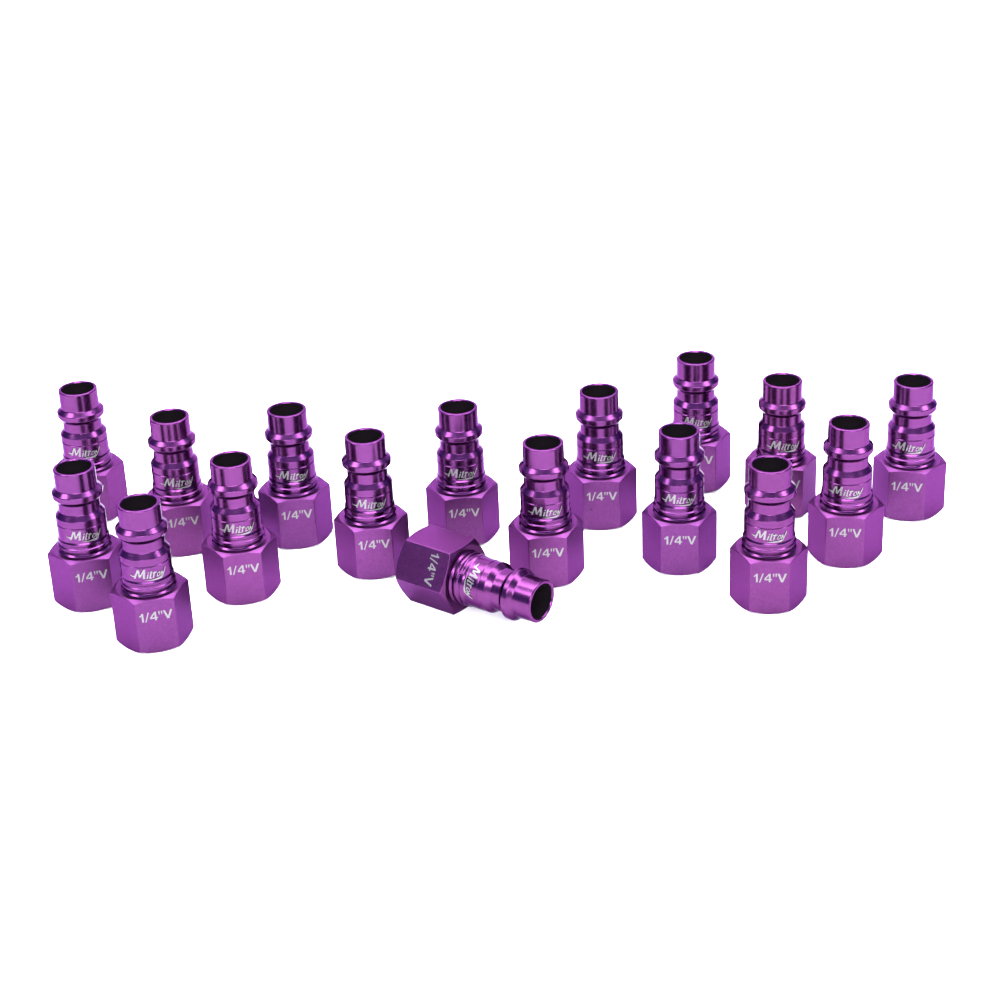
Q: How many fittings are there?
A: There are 17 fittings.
